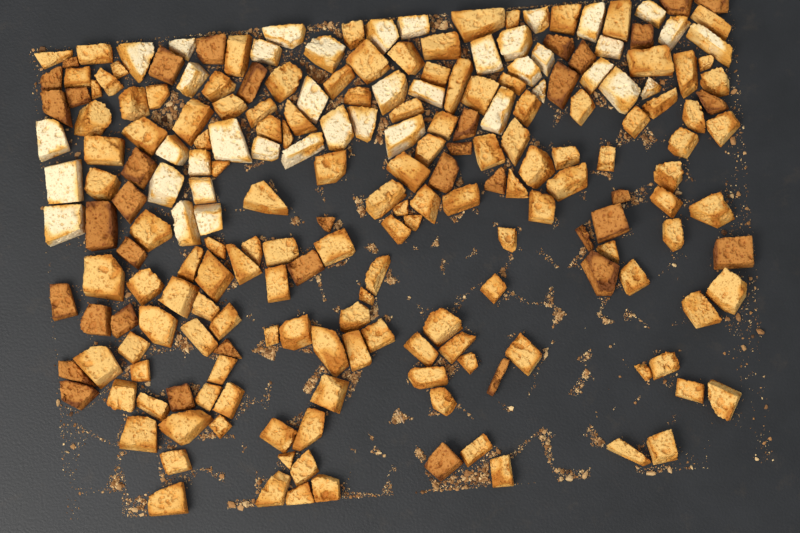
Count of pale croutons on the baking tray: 41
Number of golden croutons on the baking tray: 139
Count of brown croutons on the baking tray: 38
